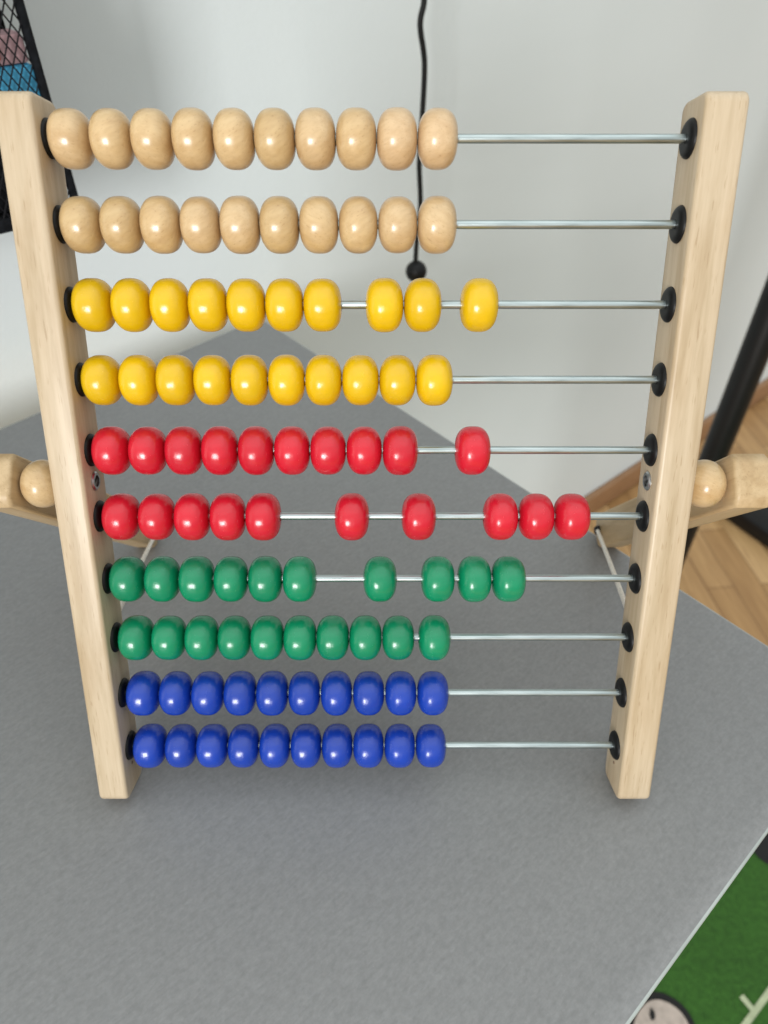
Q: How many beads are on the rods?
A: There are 100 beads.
